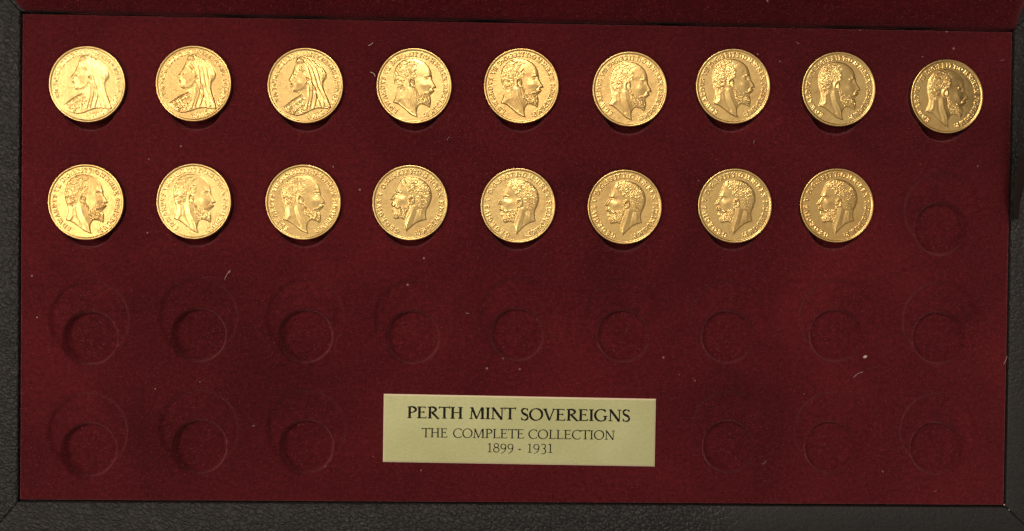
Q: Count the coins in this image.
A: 17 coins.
